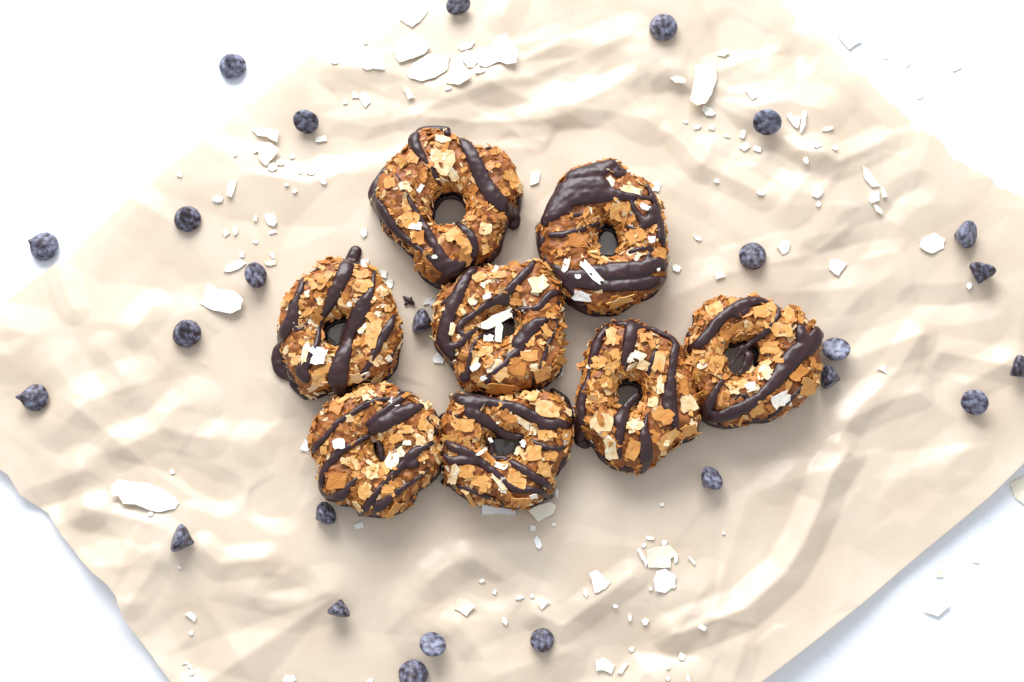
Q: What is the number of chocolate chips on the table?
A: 25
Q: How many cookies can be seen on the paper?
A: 8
